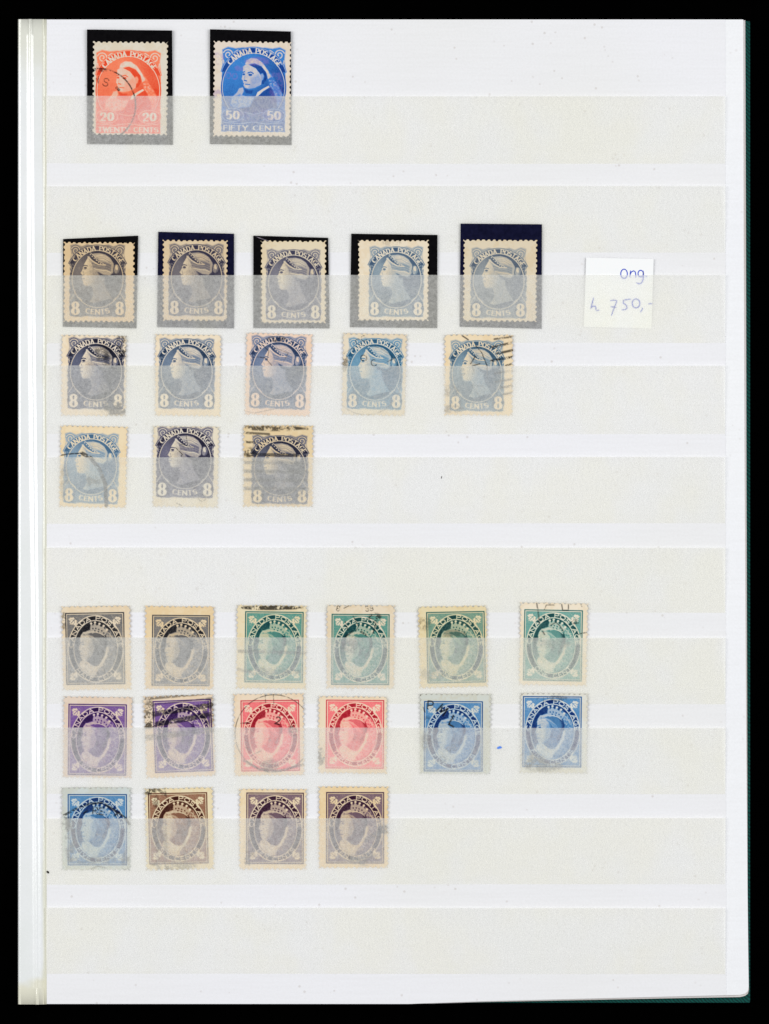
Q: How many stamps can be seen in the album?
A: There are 31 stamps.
